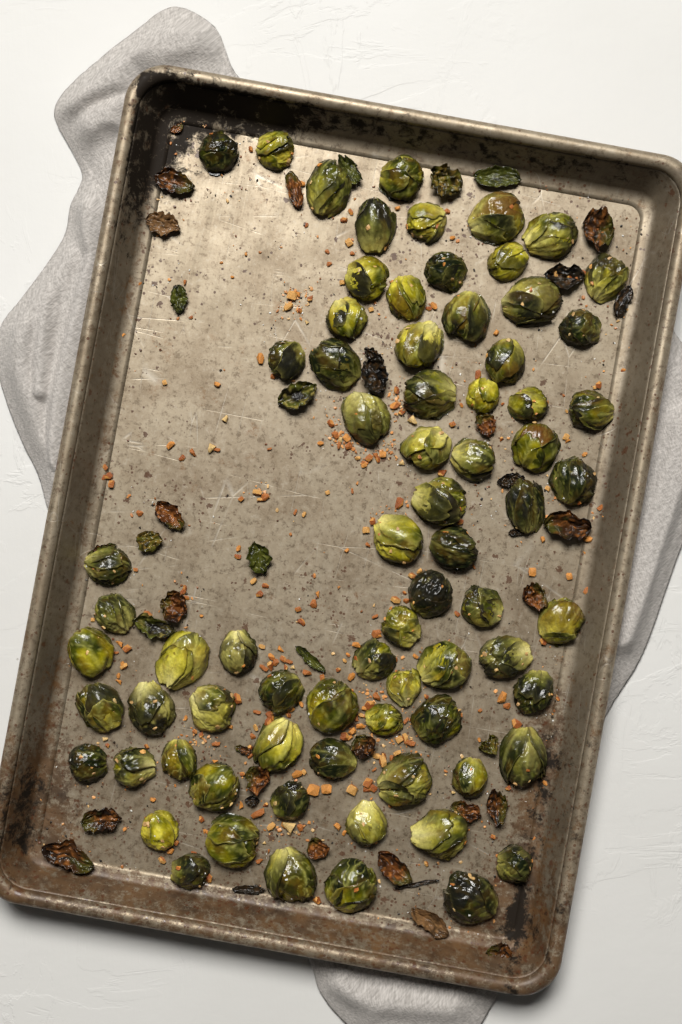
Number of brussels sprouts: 74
